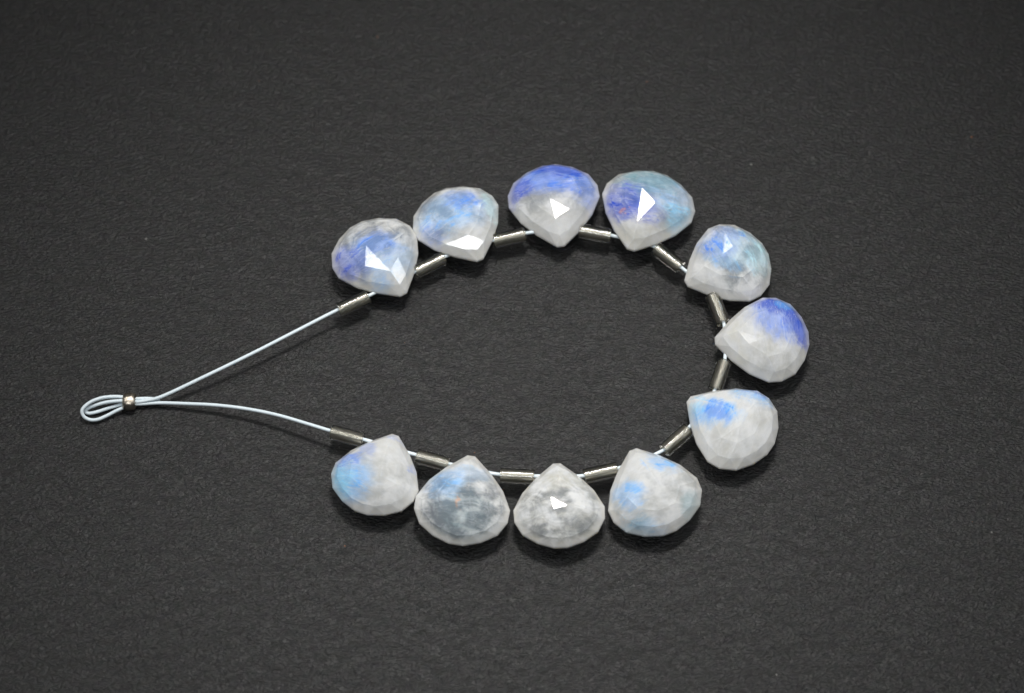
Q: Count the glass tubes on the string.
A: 12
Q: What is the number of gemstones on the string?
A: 11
